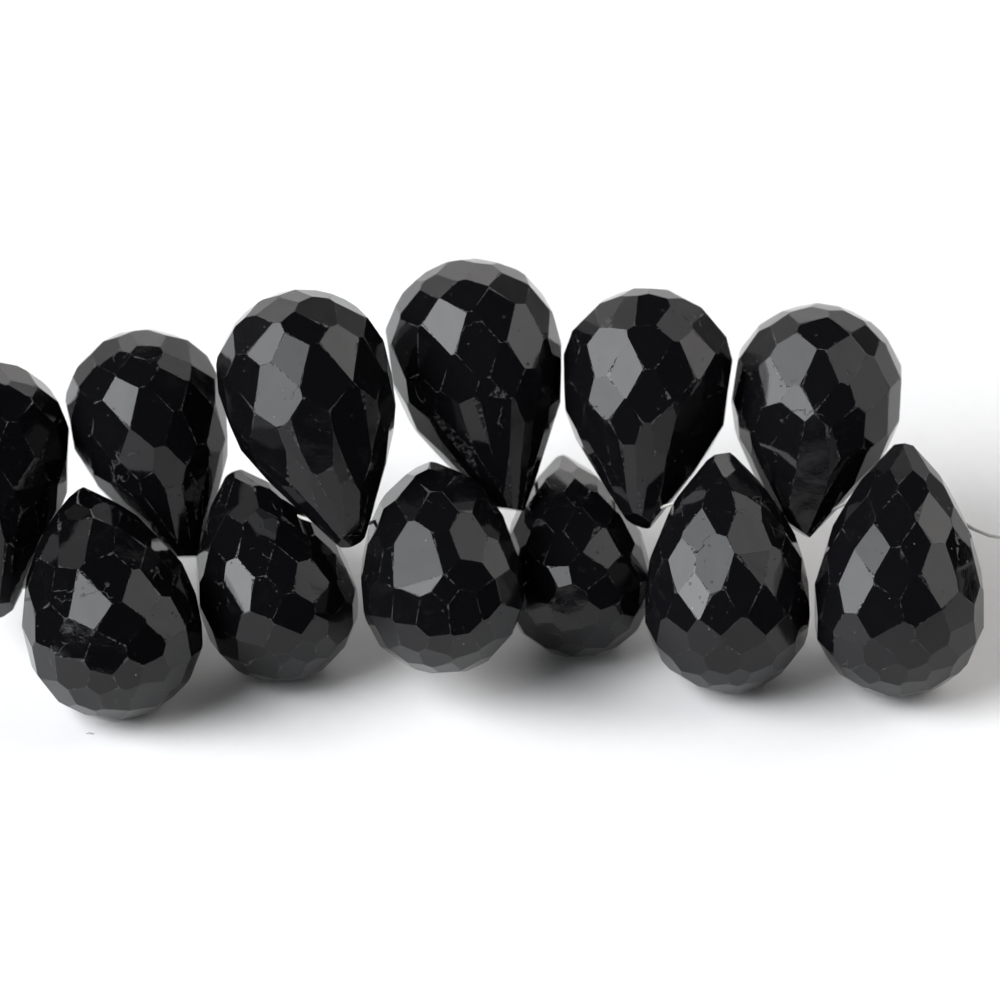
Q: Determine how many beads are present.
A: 12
